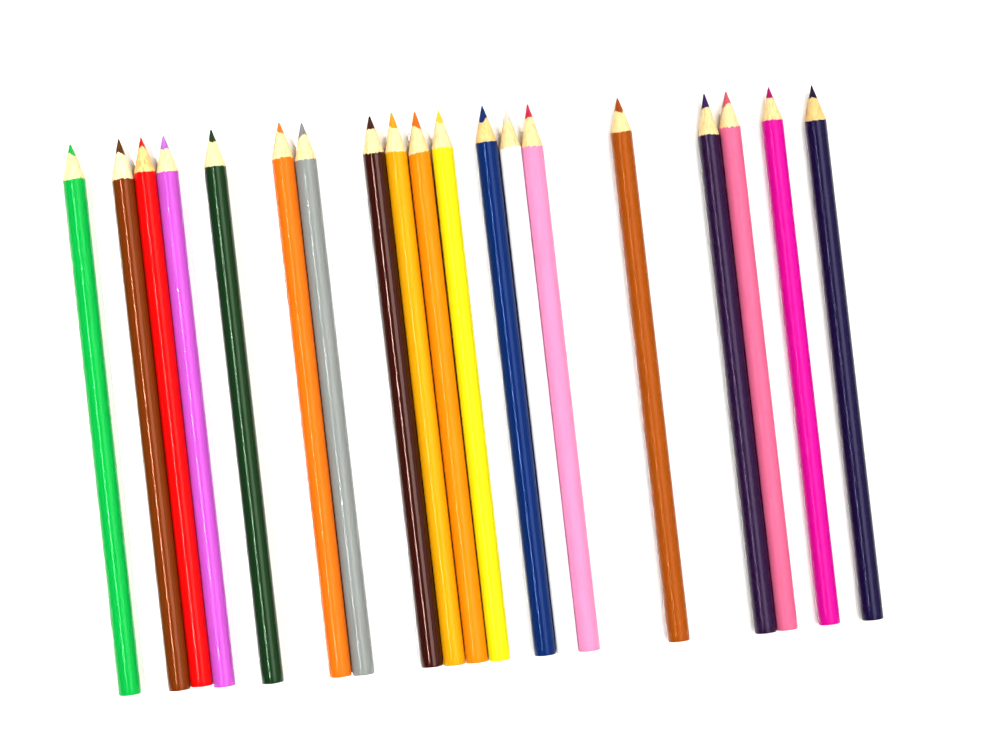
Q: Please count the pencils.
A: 19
